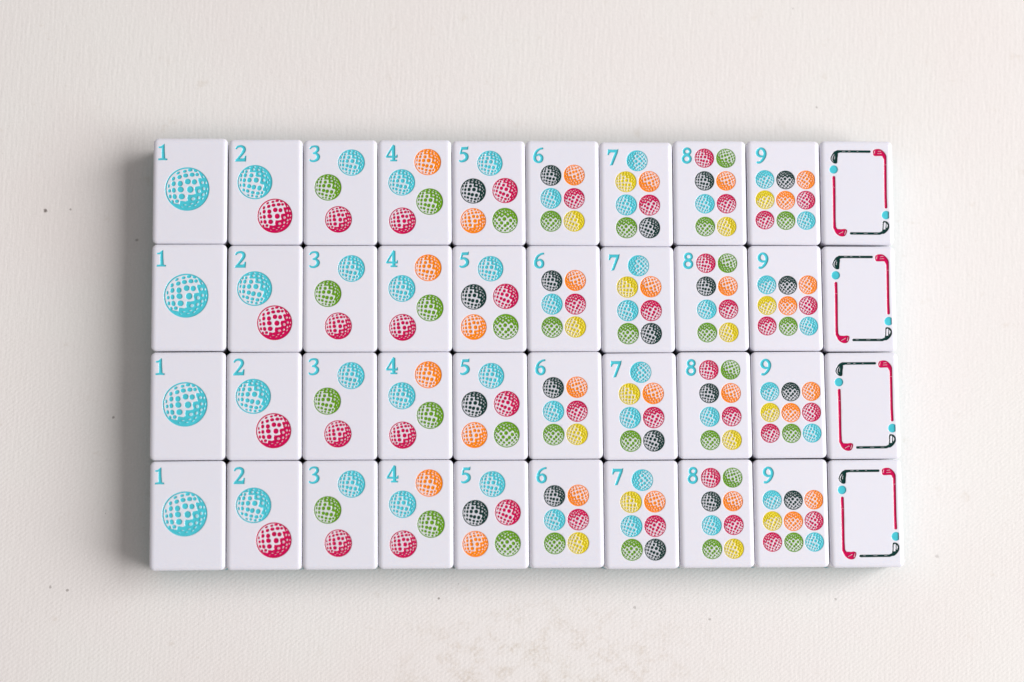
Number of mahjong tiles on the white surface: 40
